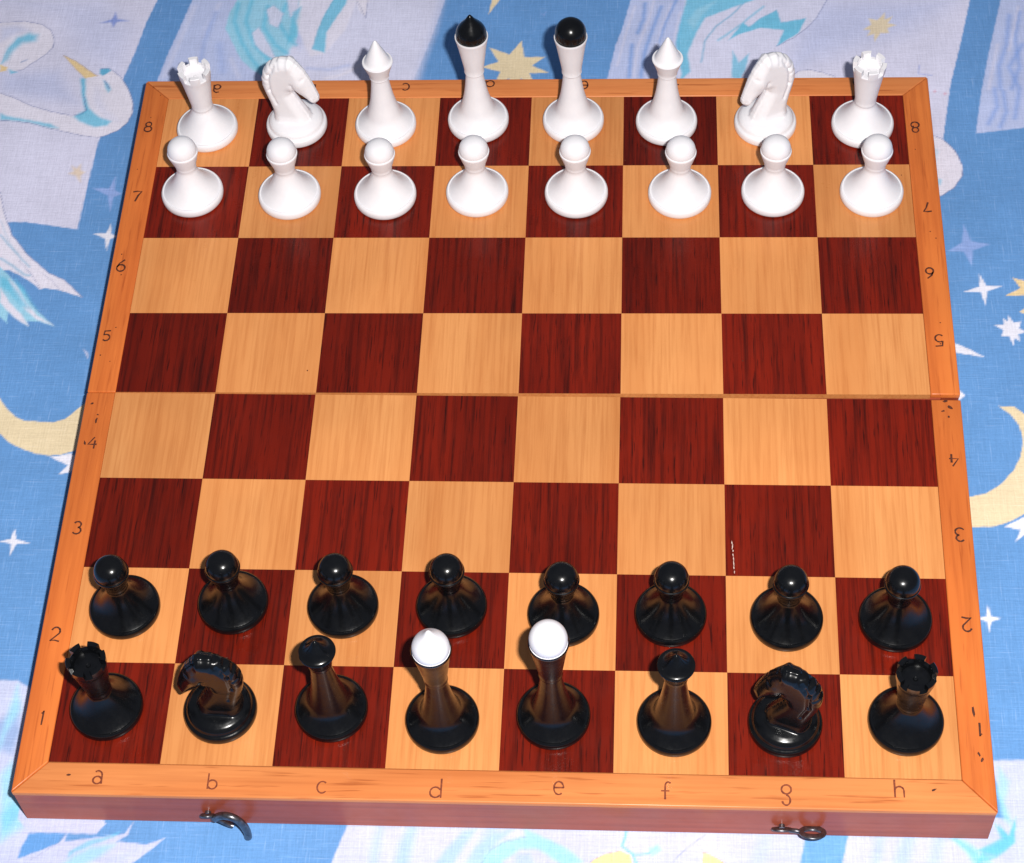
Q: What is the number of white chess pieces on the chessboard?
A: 16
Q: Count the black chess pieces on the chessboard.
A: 16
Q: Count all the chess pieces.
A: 32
